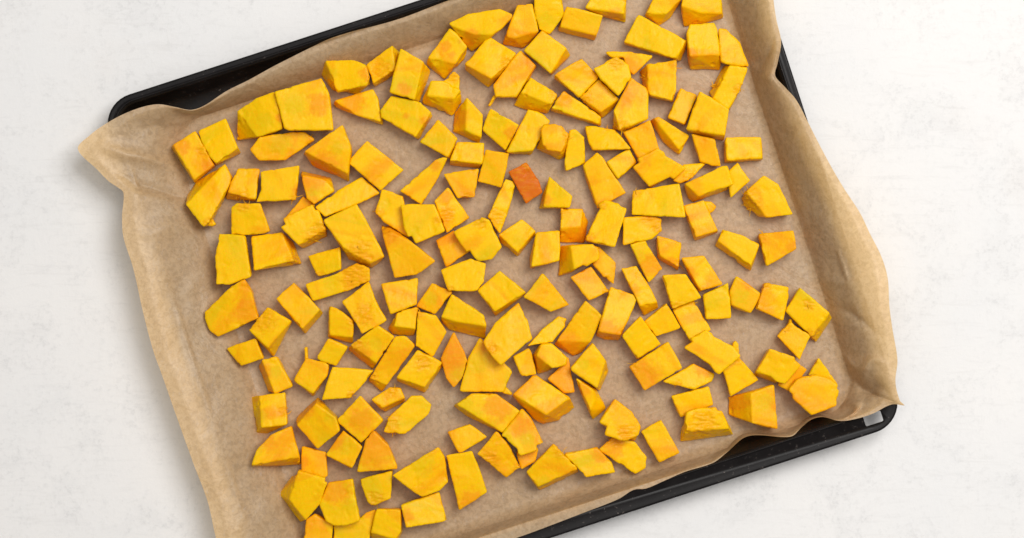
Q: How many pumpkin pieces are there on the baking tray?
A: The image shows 179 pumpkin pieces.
